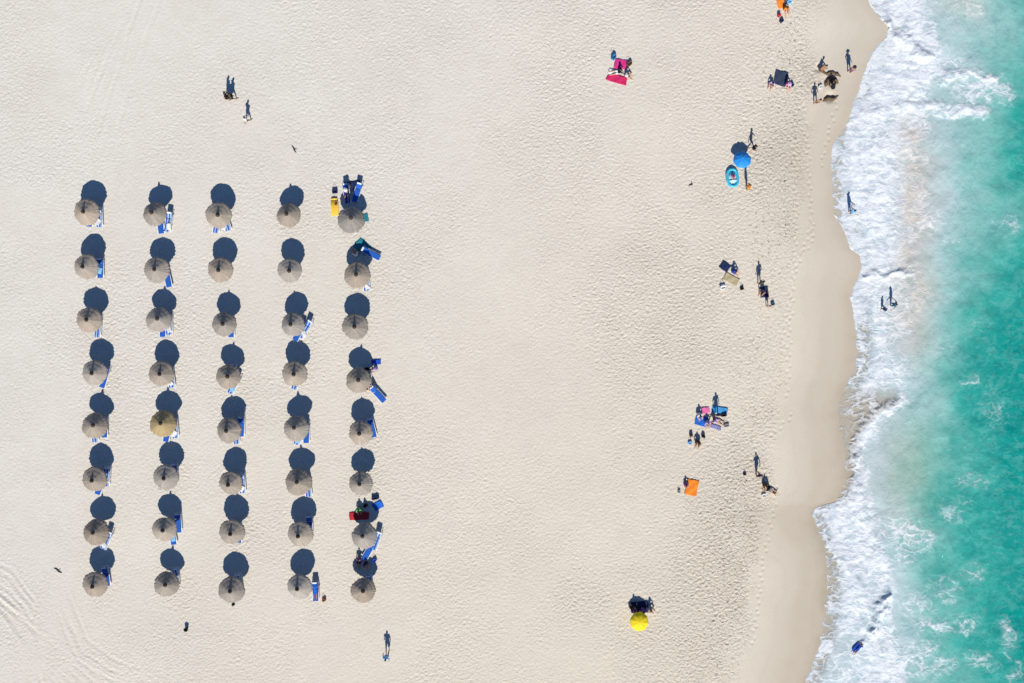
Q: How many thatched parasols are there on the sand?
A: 40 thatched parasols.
